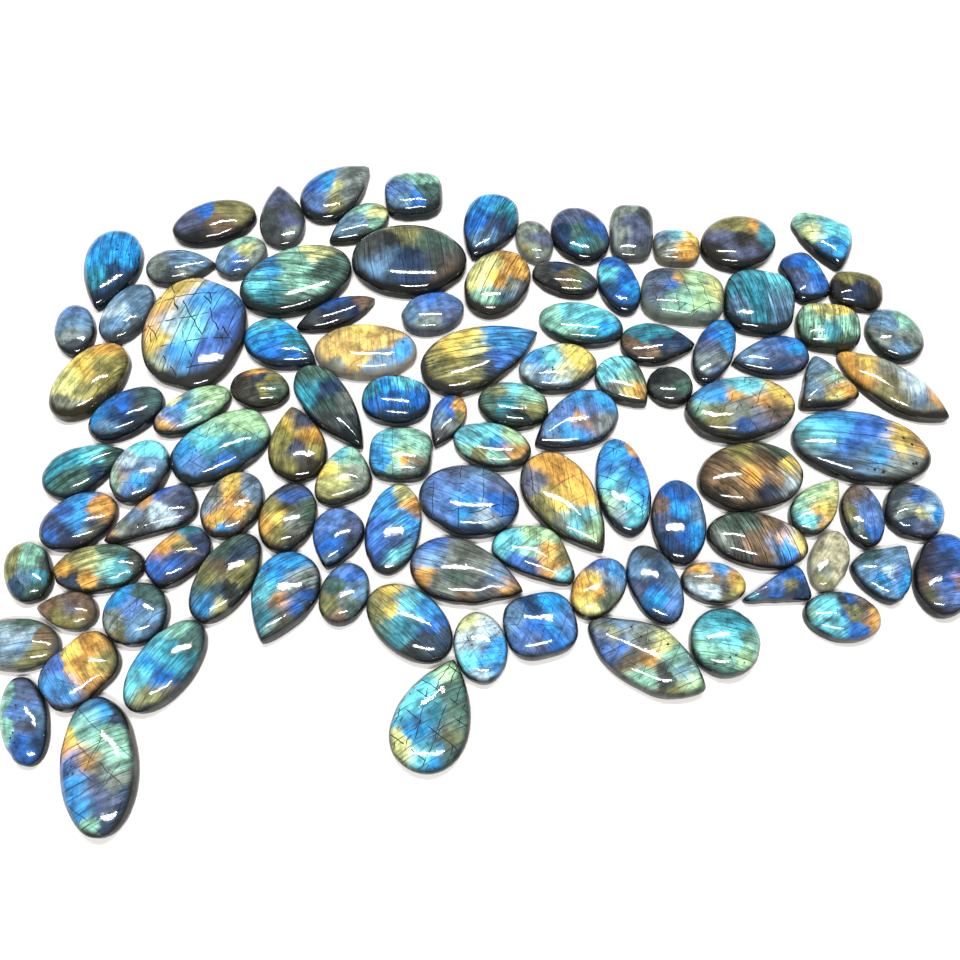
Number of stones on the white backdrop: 105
